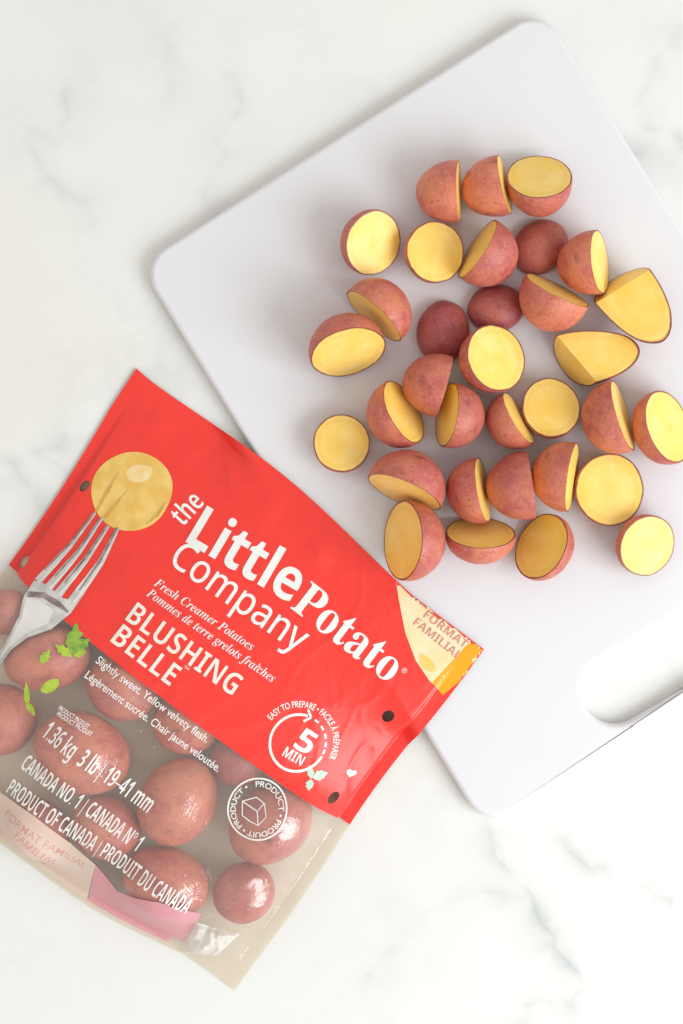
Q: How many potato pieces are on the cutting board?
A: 33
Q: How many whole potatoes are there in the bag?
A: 13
